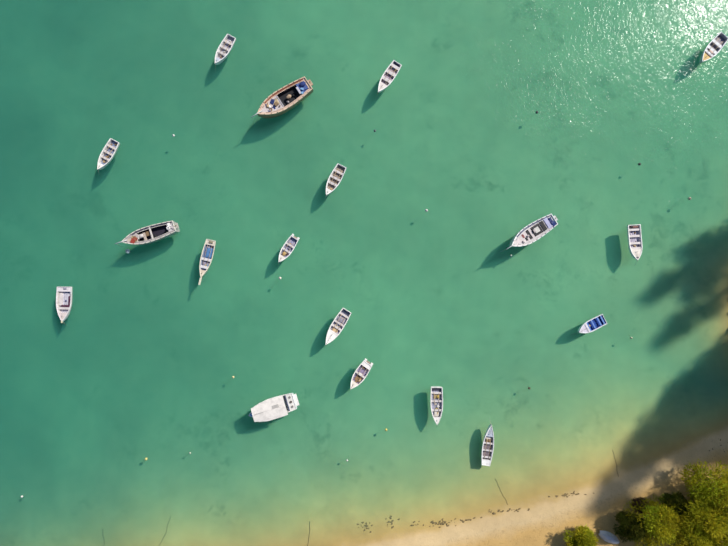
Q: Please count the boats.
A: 18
